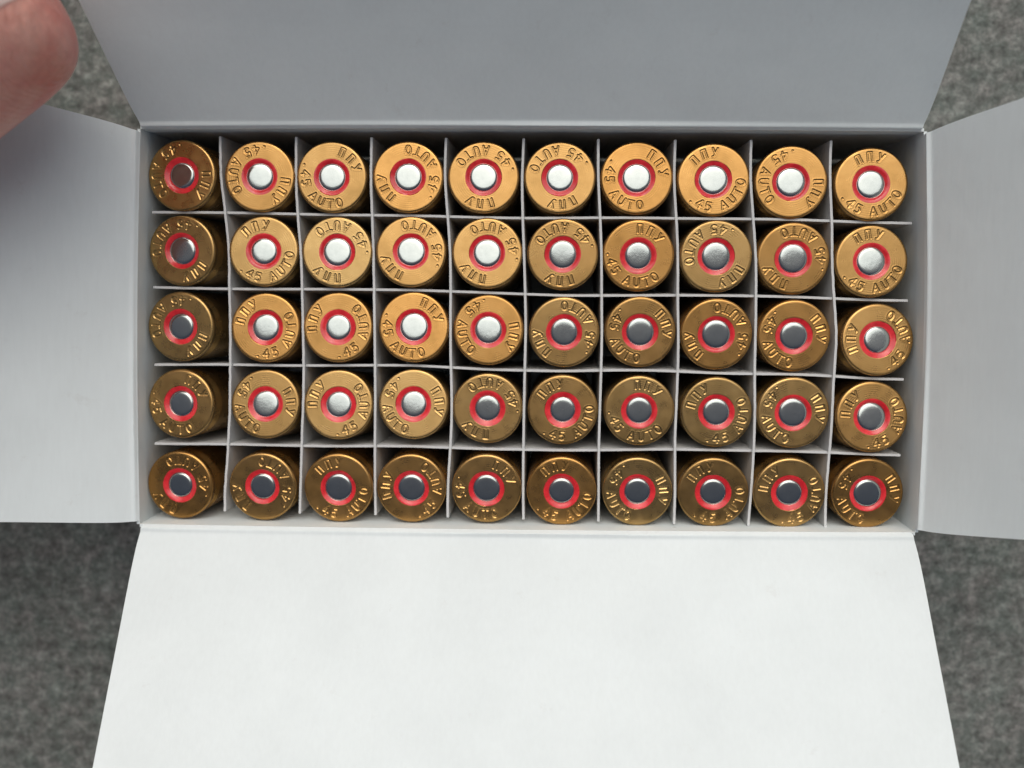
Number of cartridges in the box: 50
